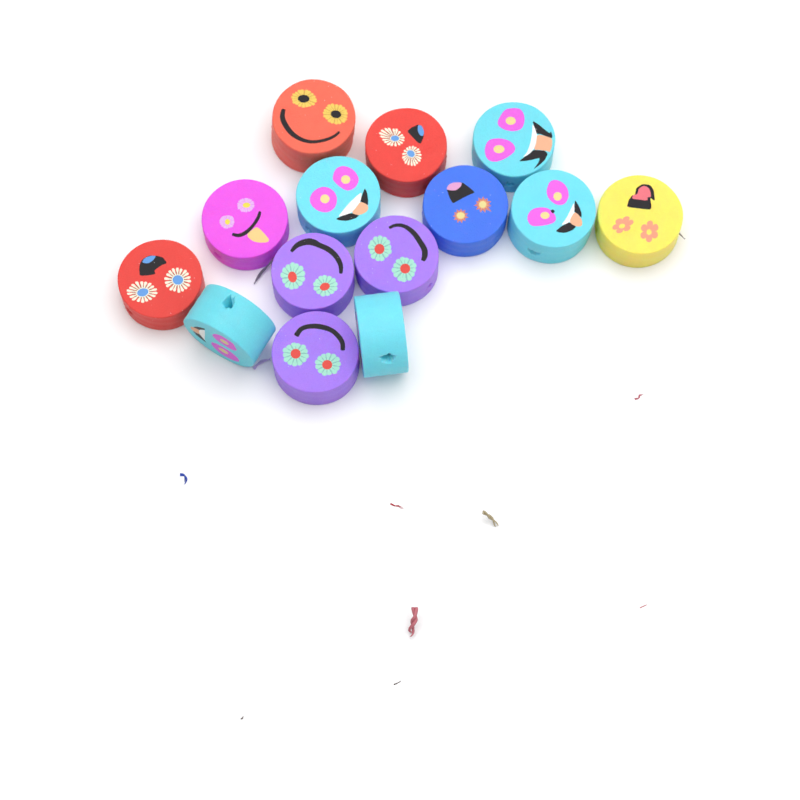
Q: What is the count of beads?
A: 14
